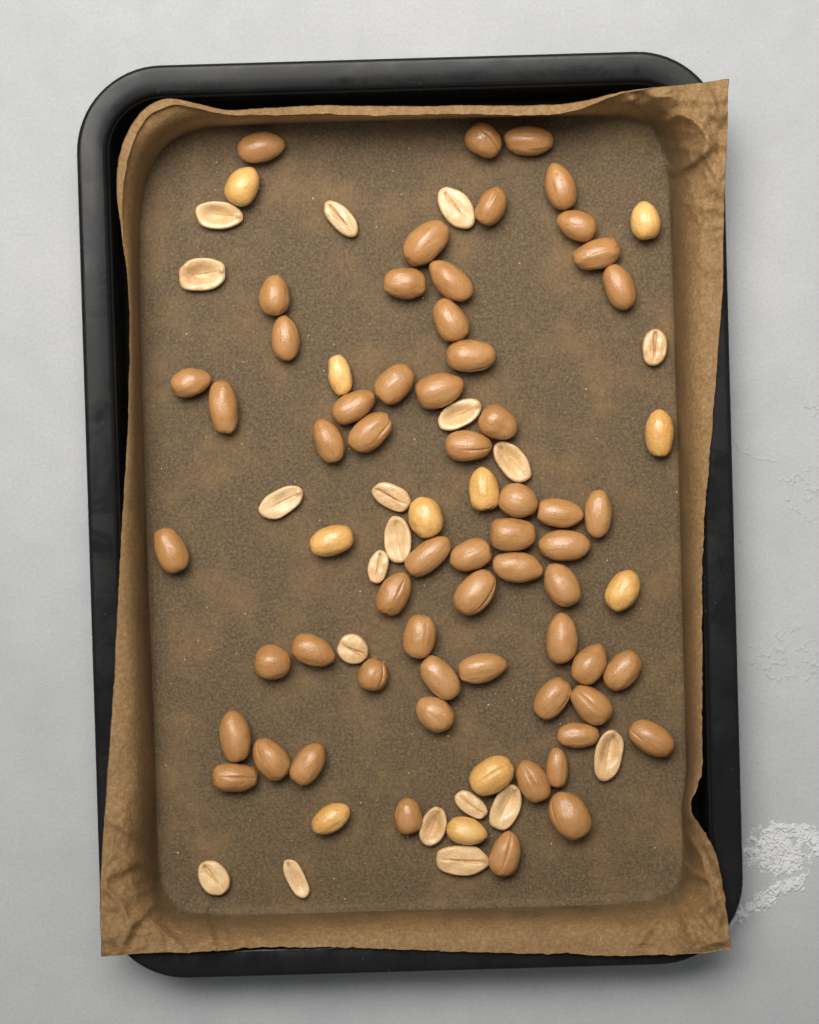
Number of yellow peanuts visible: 11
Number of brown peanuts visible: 59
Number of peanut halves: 19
